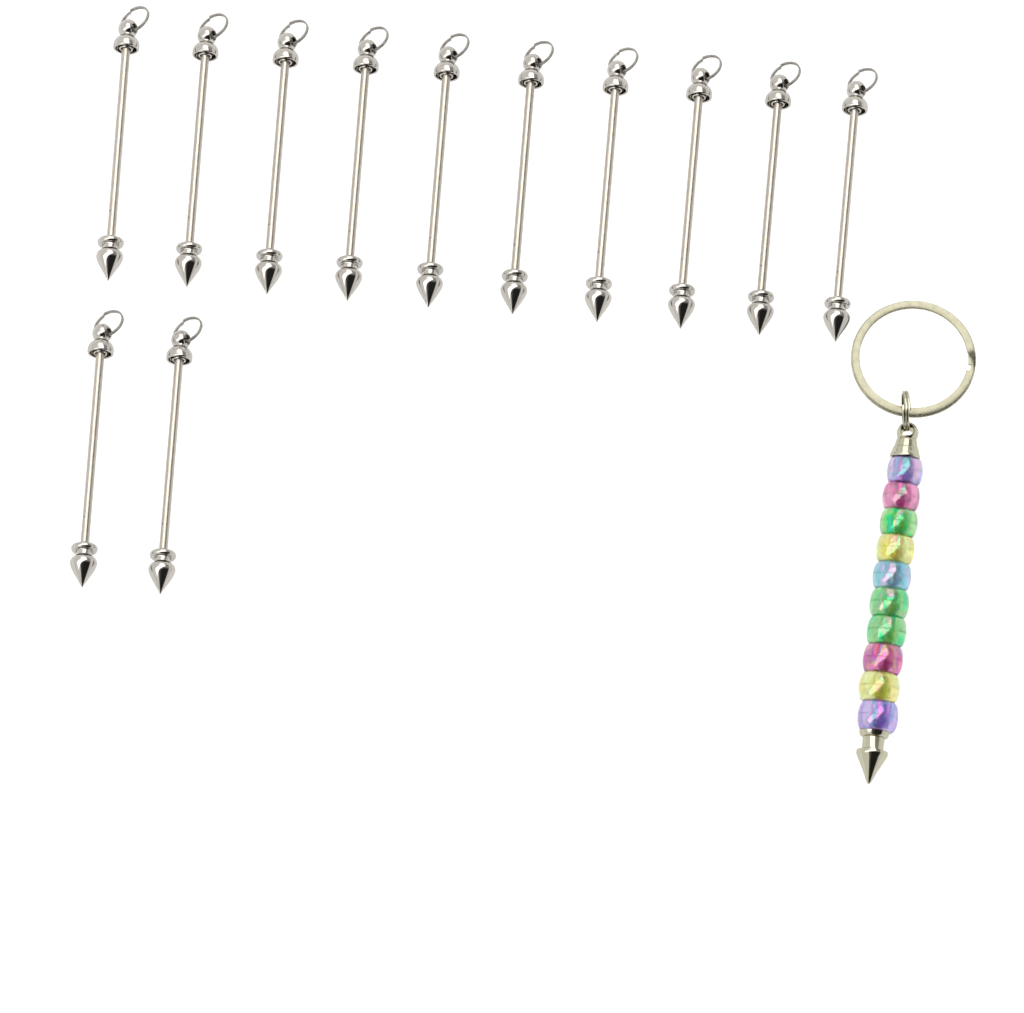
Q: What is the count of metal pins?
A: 12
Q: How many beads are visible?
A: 10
